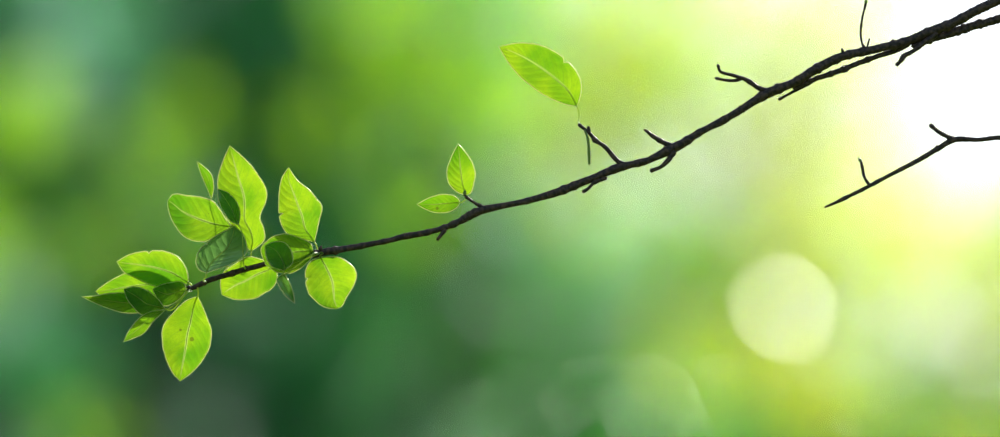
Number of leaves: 21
